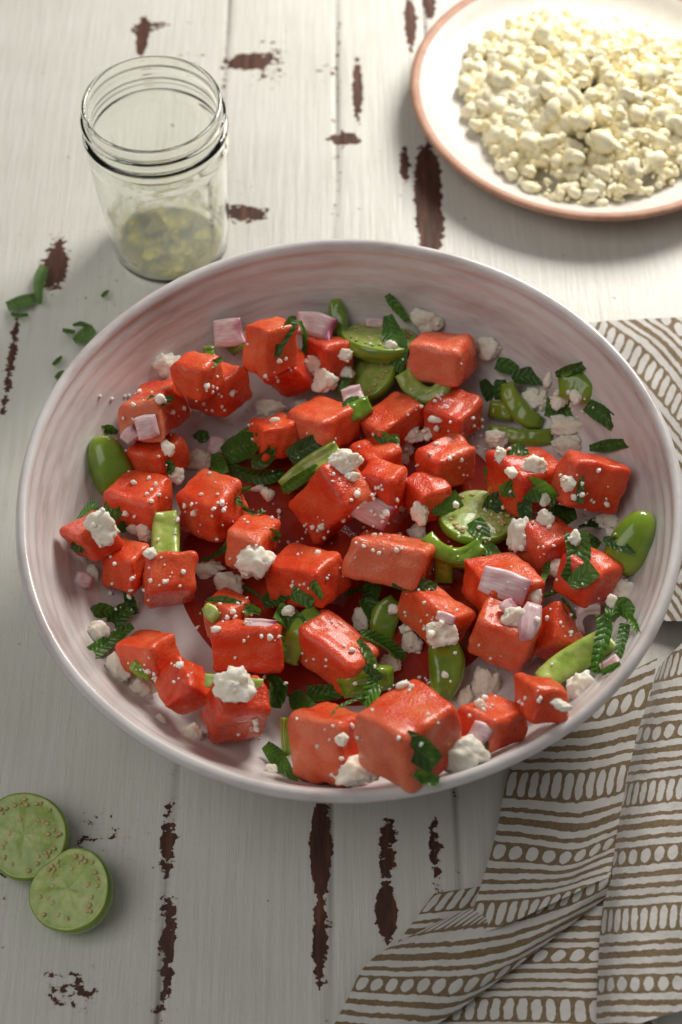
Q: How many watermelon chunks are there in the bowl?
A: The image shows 43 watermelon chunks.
